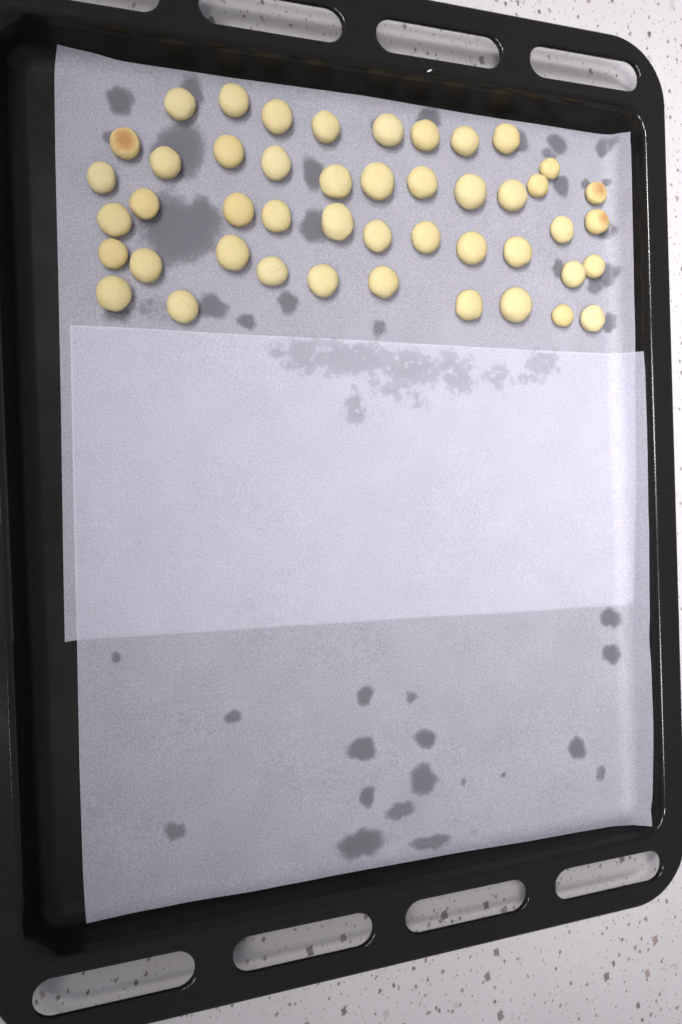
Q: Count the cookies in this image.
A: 46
